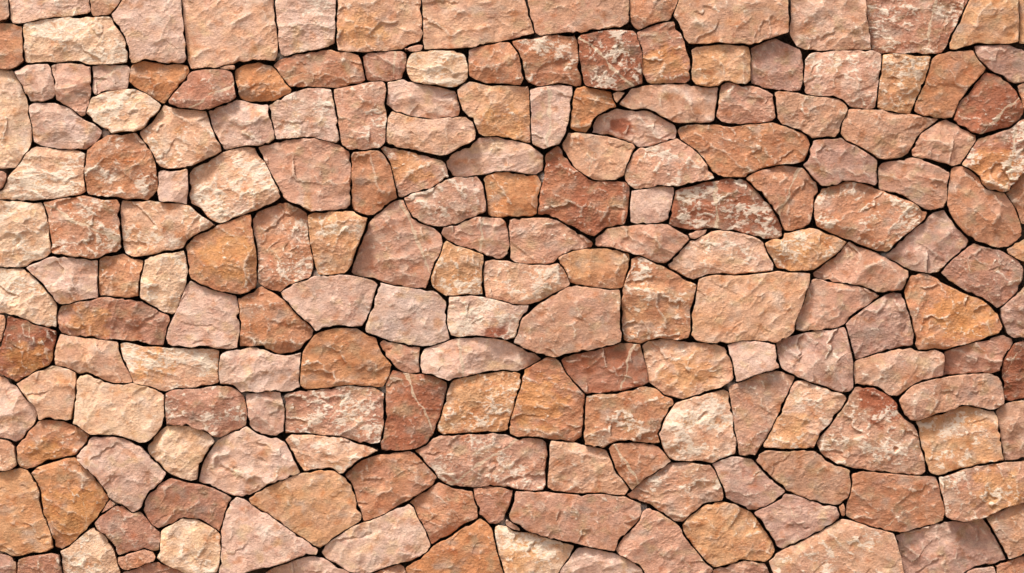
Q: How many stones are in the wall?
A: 200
